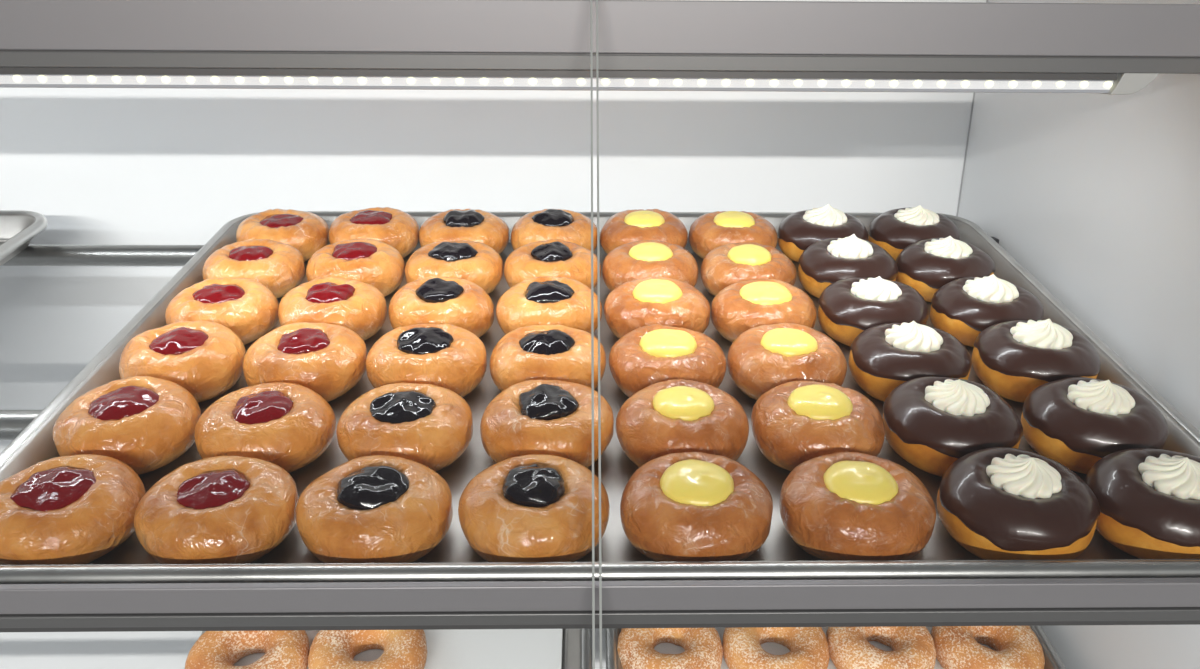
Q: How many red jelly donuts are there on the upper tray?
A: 12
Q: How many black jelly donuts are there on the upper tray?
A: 12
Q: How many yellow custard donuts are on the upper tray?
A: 12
